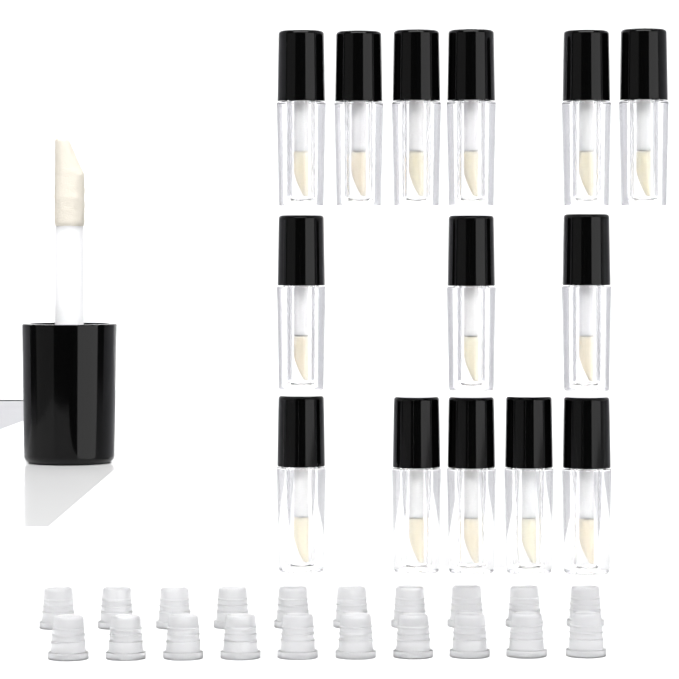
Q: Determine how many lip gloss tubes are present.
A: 14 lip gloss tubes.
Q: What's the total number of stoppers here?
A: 20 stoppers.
